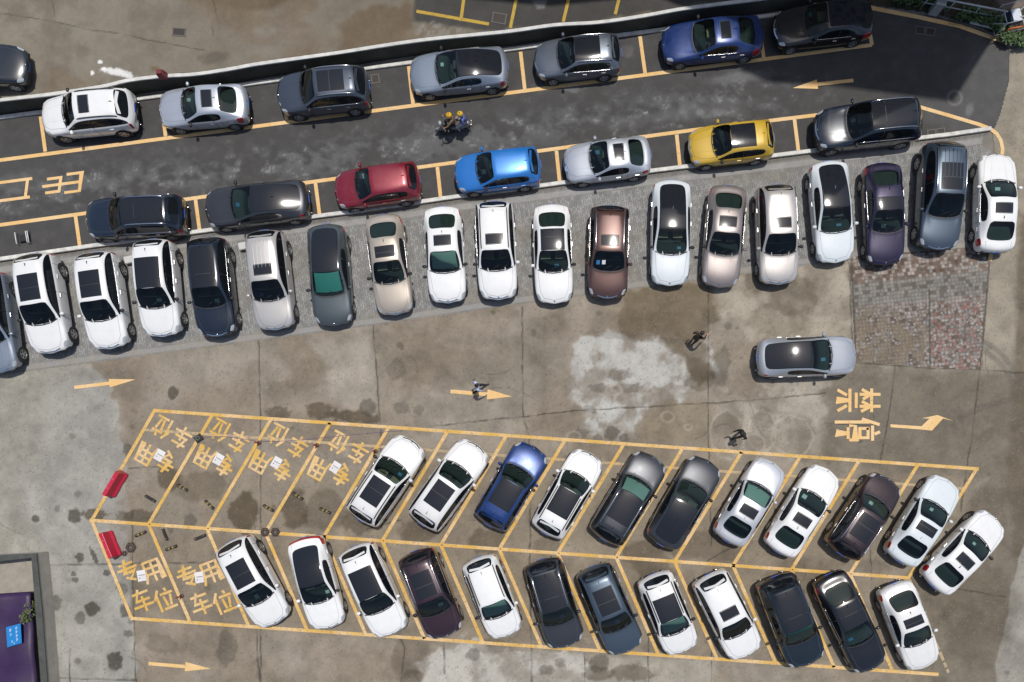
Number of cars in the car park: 58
